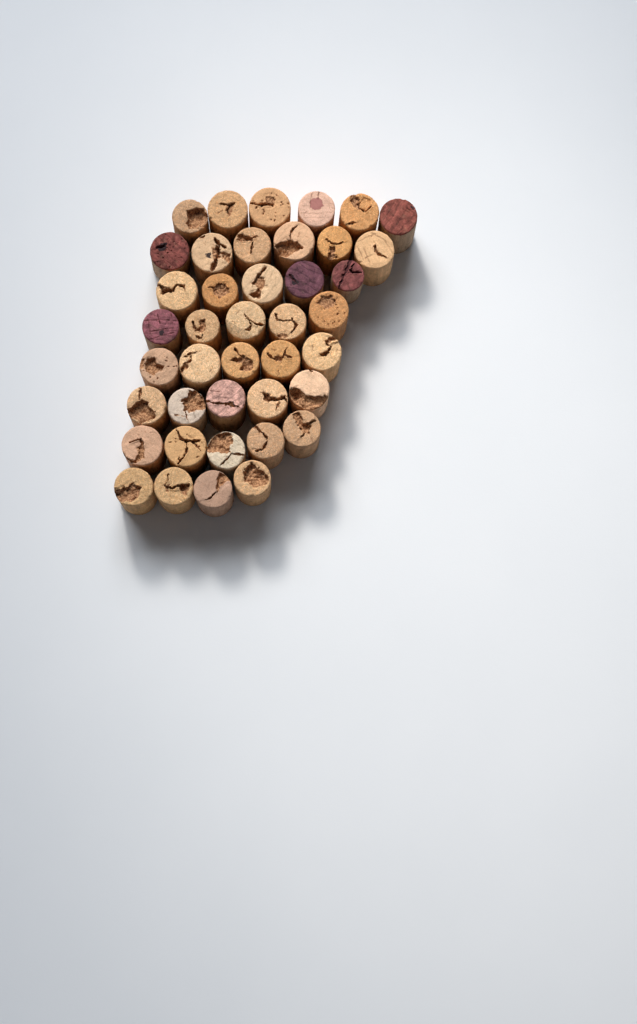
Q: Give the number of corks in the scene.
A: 41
